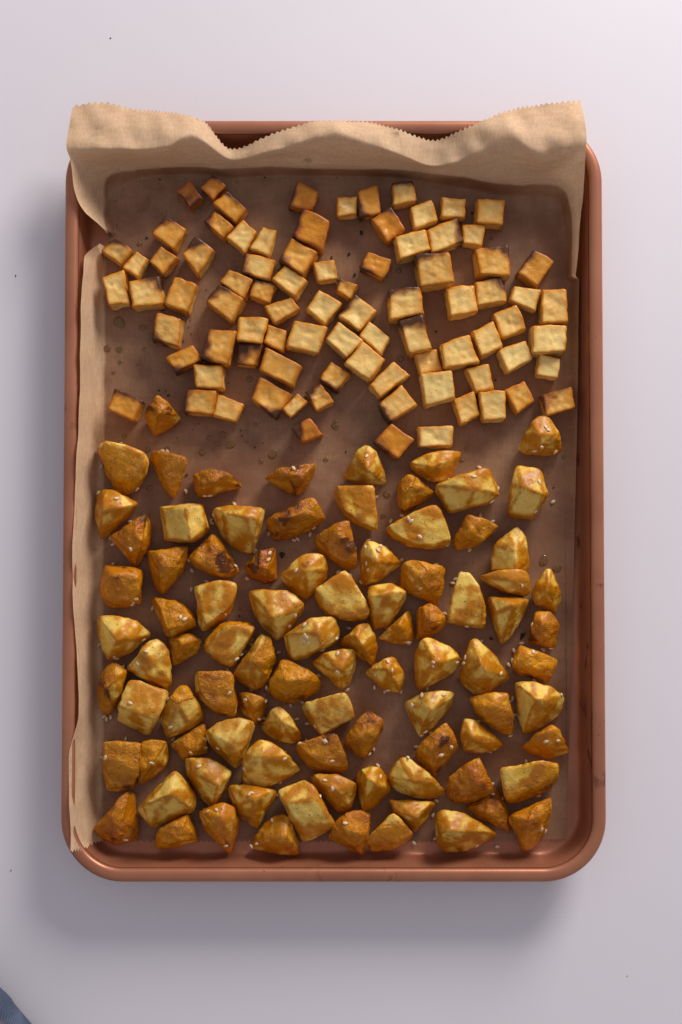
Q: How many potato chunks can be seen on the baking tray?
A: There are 92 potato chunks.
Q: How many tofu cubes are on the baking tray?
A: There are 84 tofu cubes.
